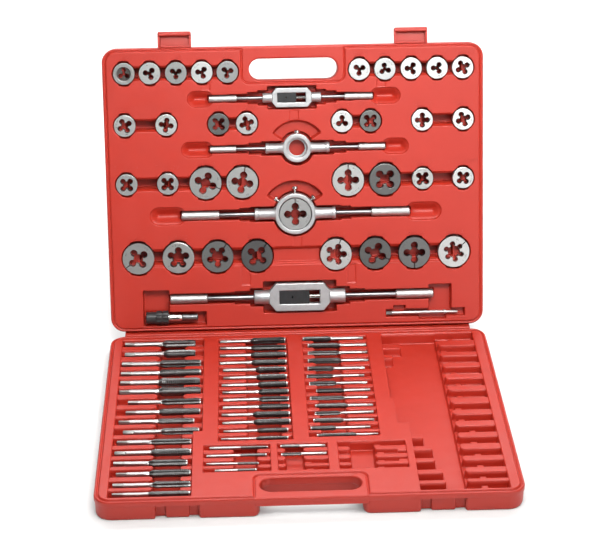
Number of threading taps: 50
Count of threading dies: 35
